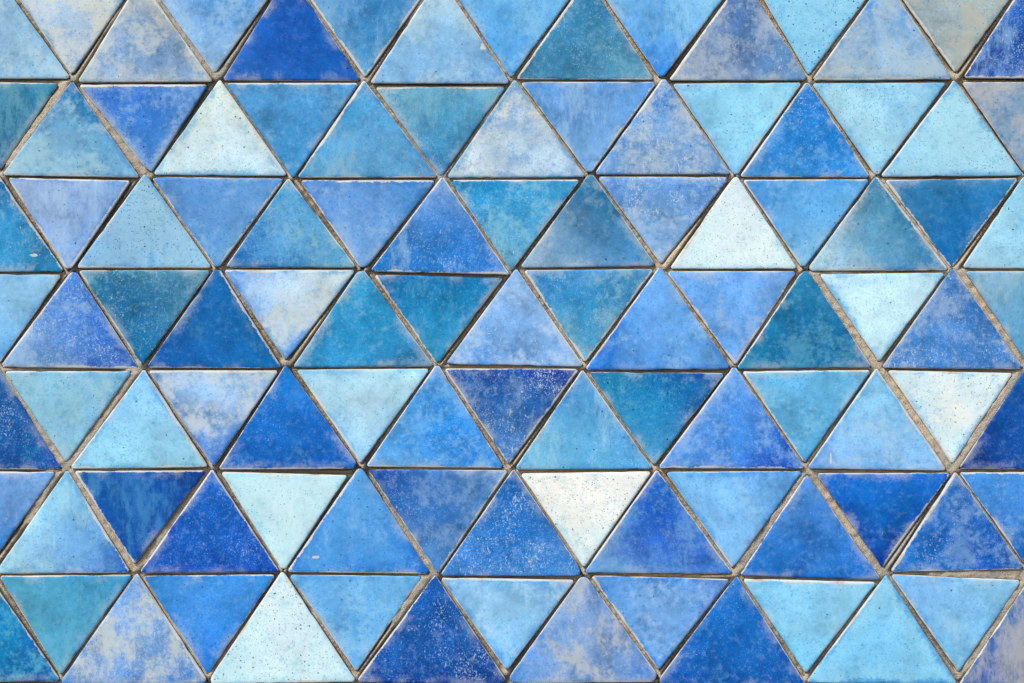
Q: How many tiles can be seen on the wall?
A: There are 105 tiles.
